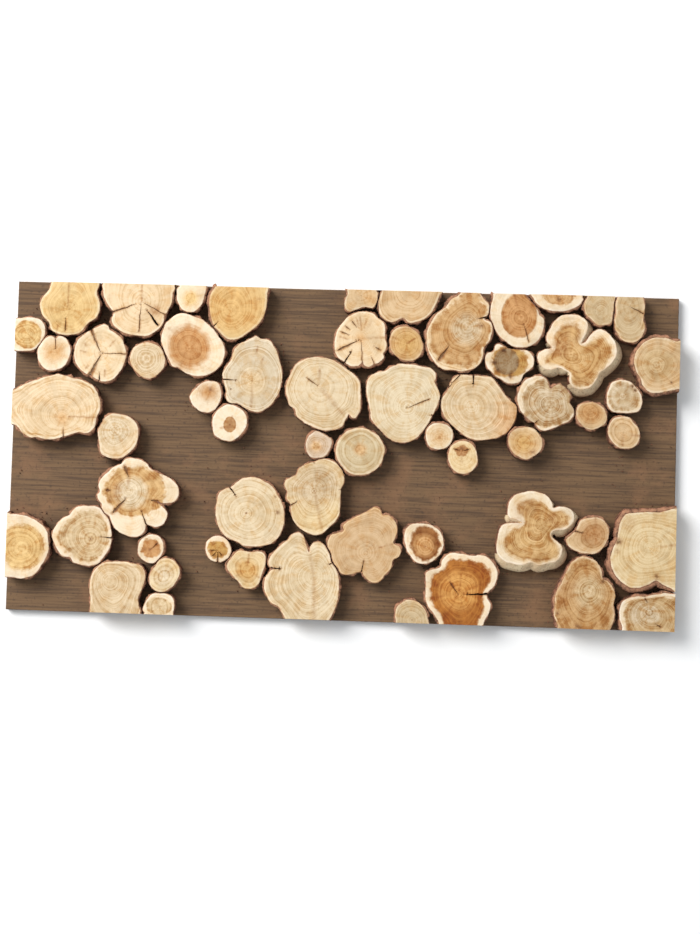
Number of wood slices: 59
